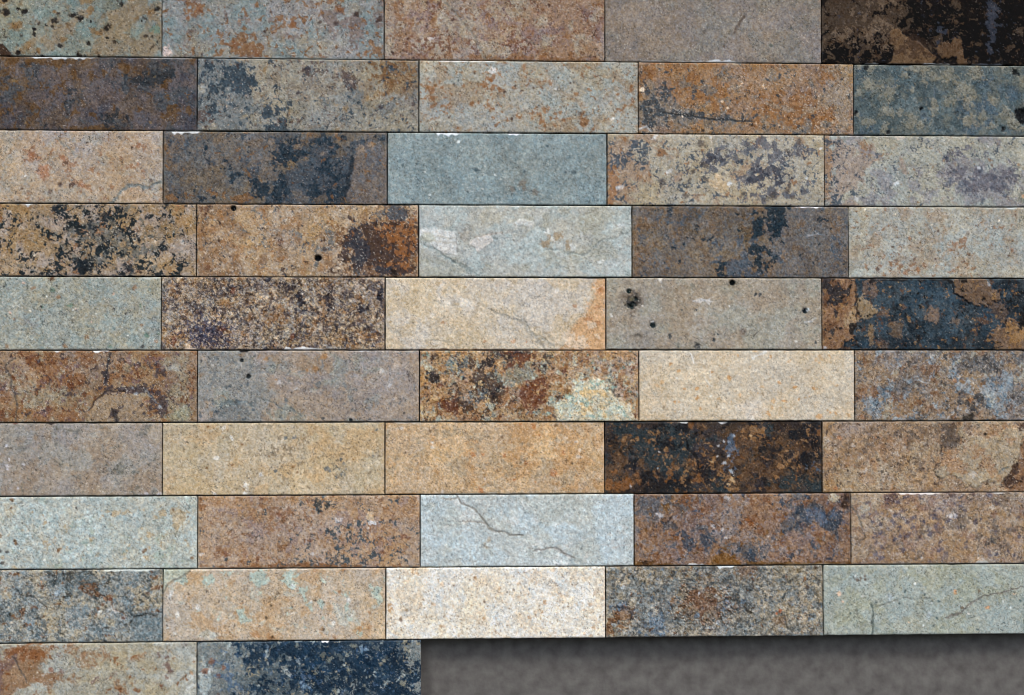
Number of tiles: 47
